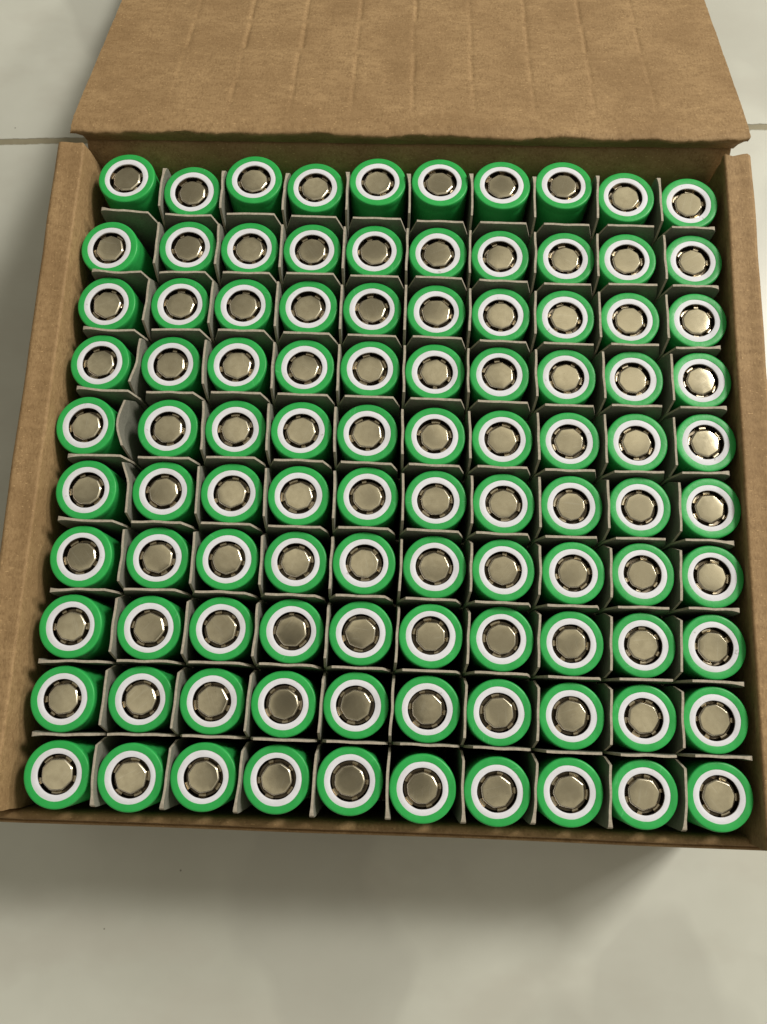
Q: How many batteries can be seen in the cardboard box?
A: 100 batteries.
